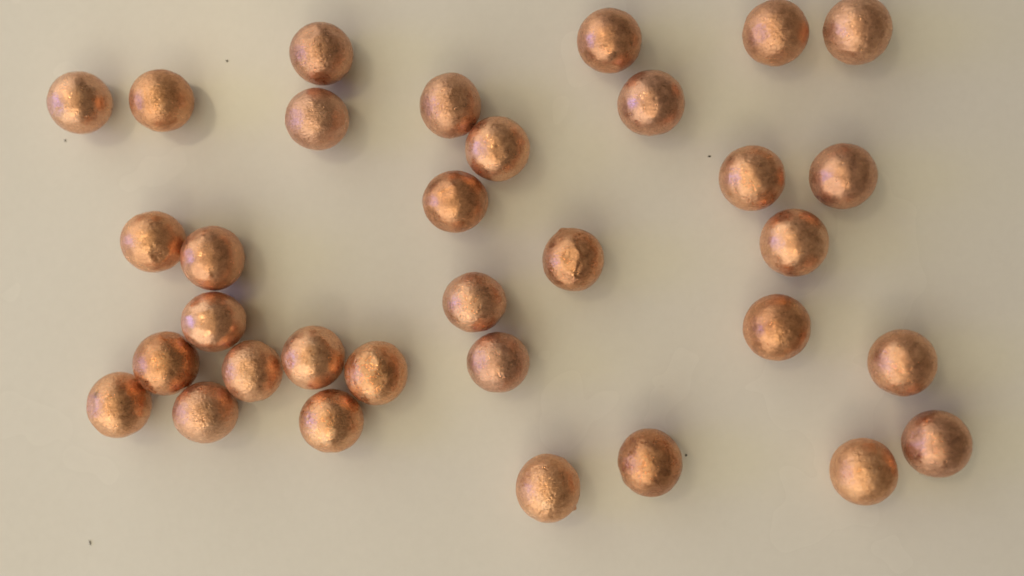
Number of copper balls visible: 33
